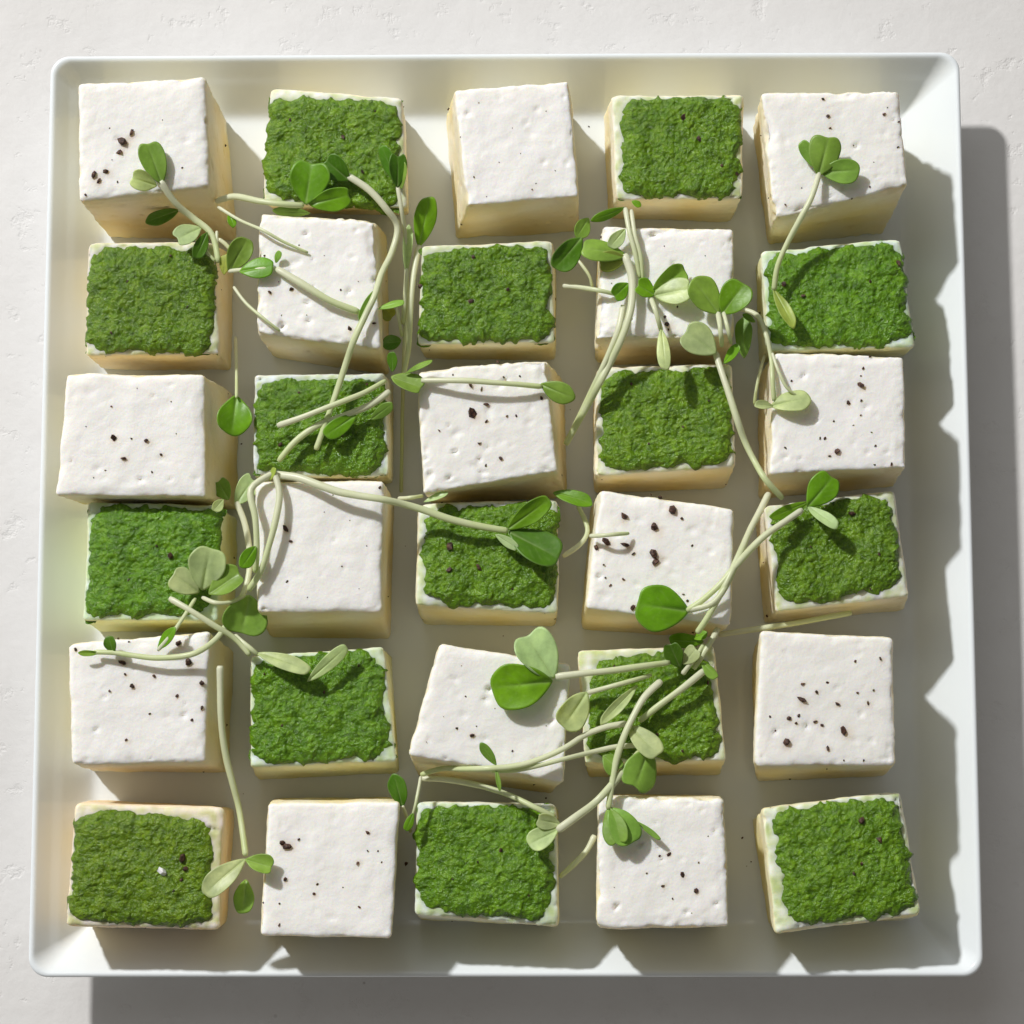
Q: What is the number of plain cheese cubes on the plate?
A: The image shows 15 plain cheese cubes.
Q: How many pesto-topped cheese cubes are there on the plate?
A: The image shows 15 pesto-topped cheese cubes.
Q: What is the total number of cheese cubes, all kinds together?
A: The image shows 30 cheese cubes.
